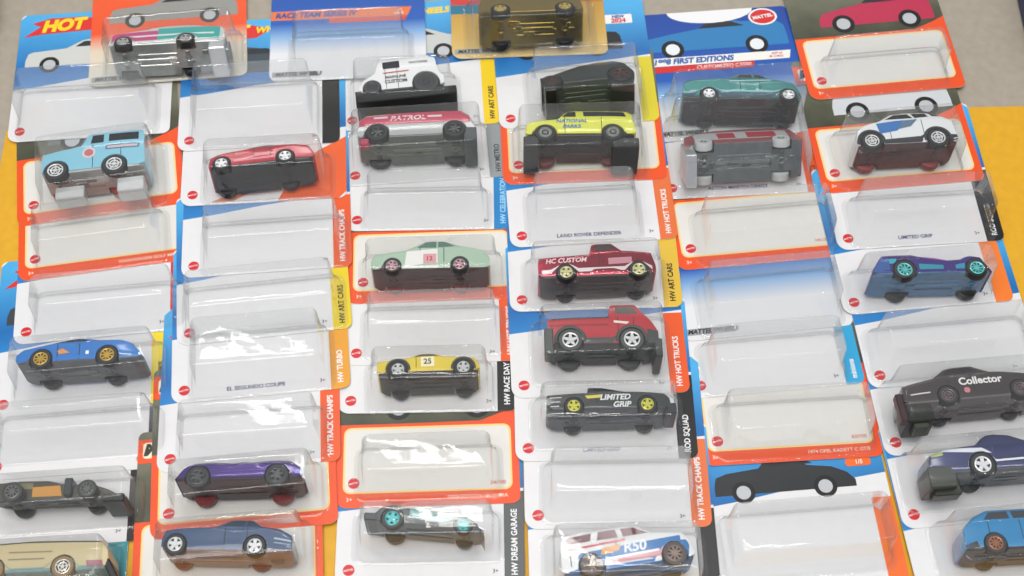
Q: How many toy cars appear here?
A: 27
